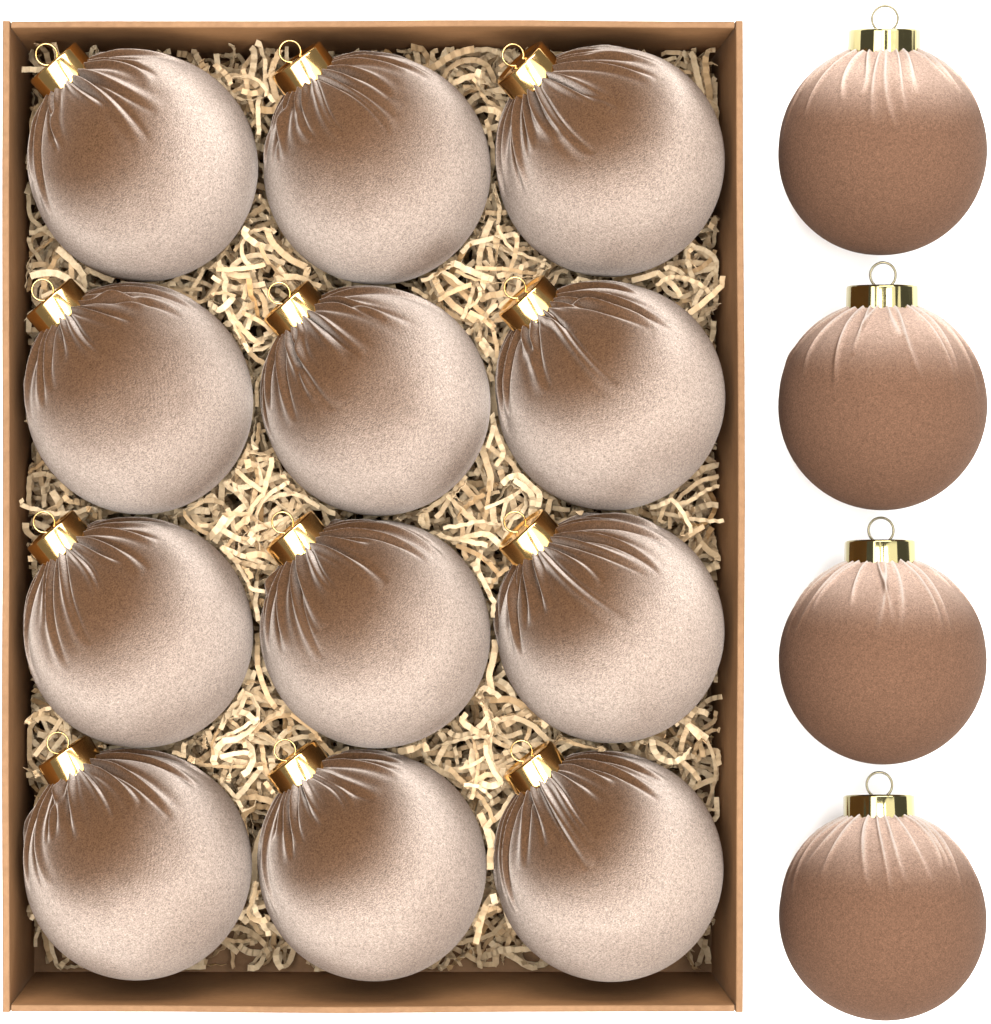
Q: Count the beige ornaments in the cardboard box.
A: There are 12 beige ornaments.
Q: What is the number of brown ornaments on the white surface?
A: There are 4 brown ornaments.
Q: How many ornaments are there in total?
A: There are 16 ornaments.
